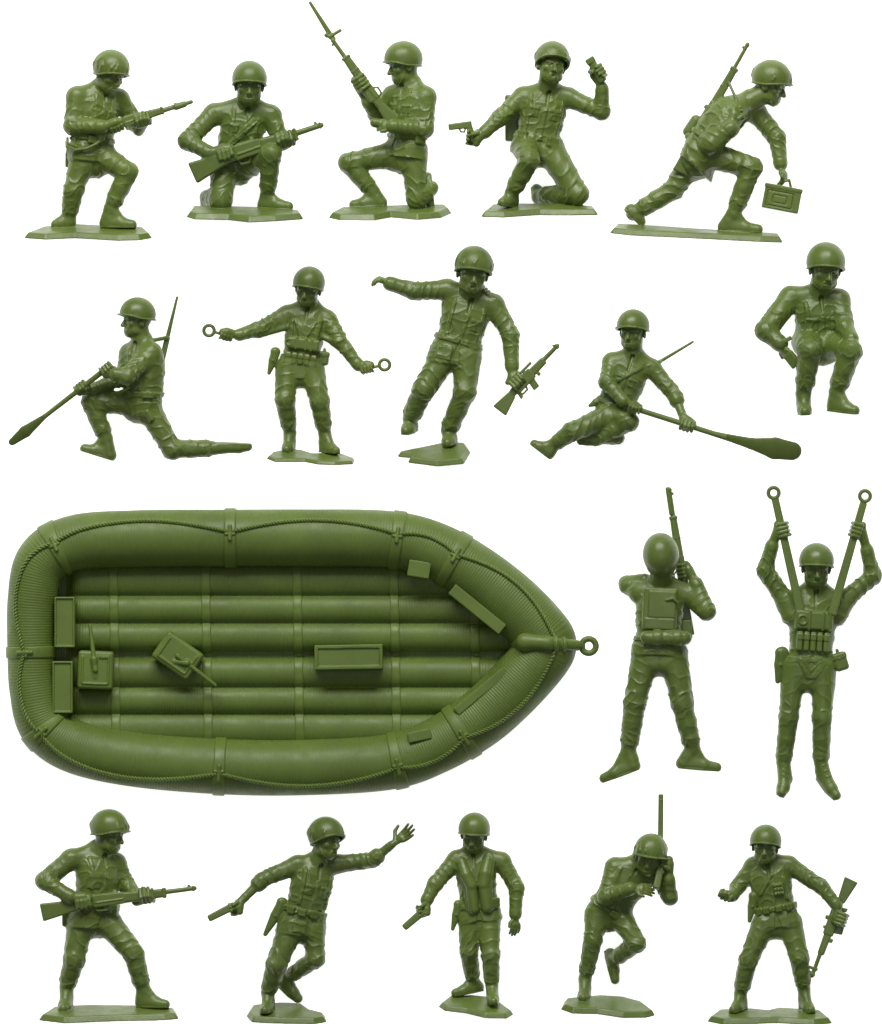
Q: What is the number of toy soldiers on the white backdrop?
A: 17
